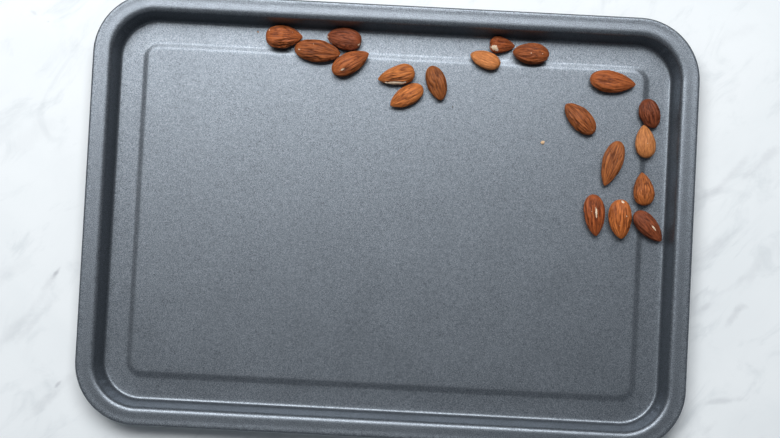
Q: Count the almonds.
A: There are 19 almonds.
